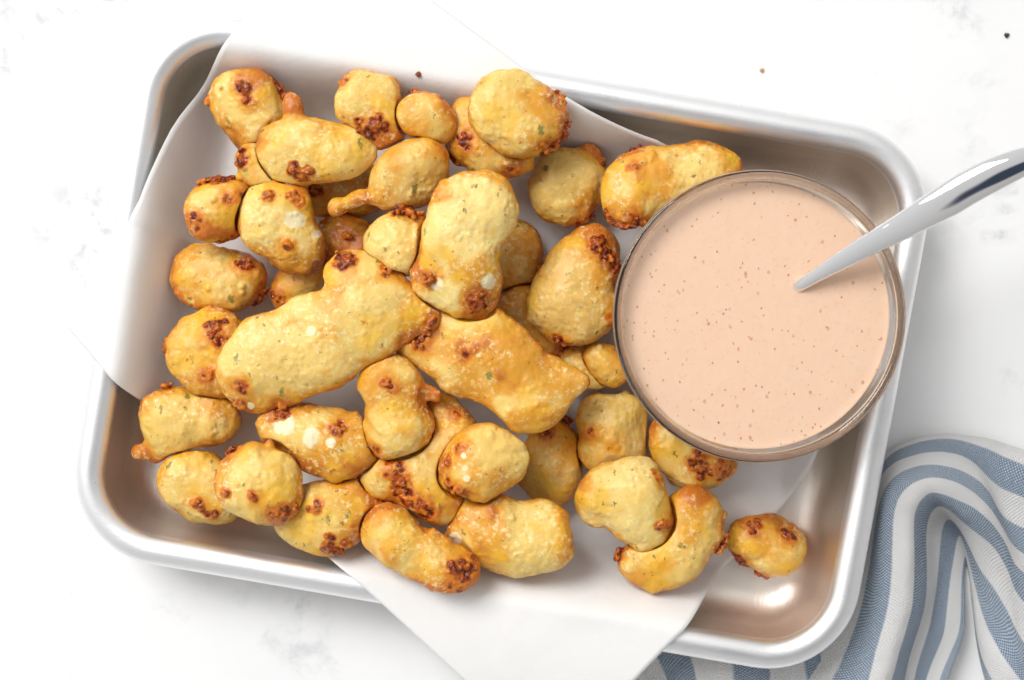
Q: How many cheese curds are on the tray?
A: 42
